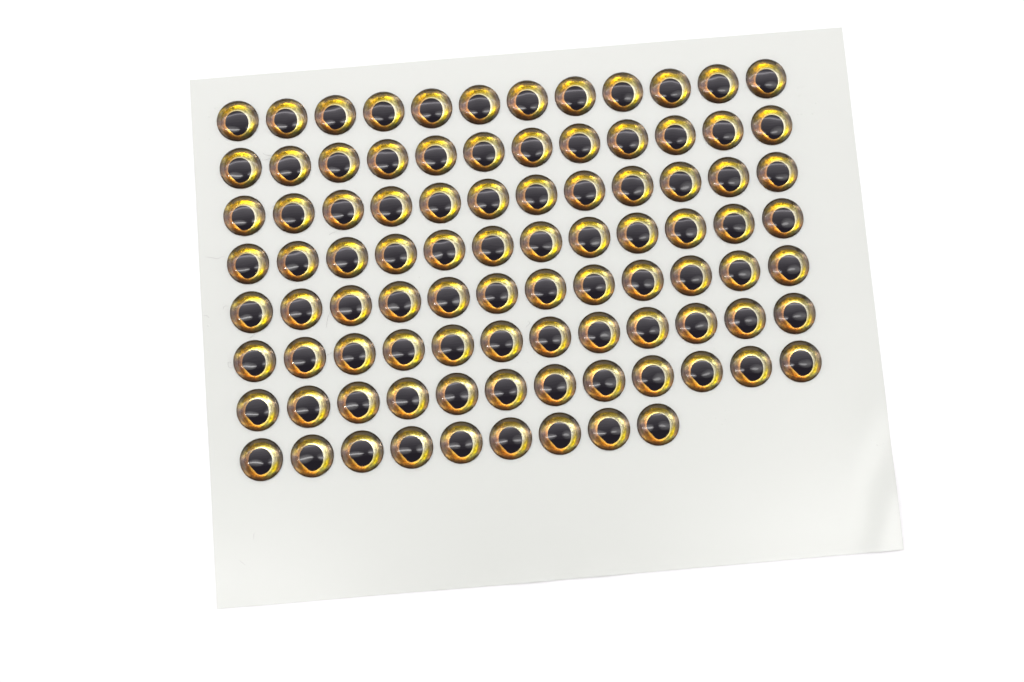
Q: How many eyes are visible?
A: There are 93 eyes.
